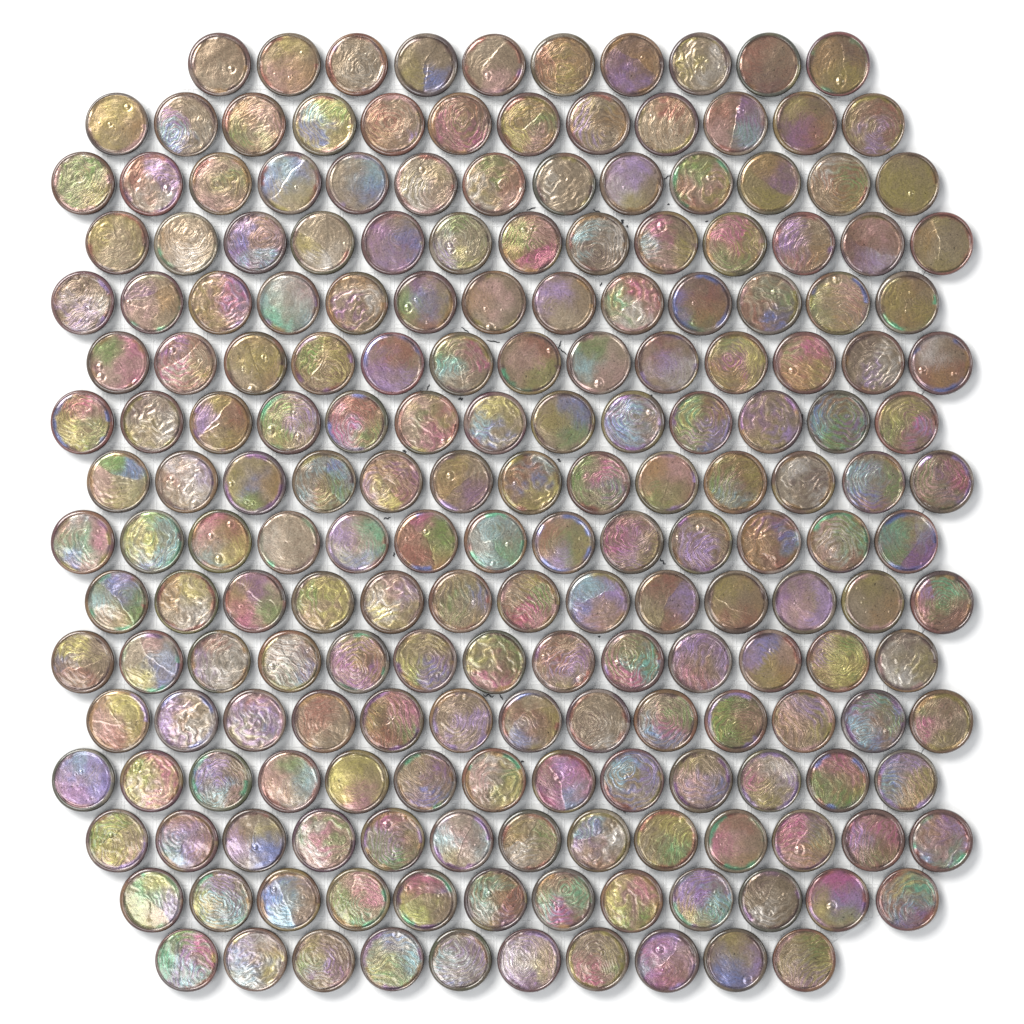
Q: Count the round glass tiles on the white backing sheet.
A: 200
